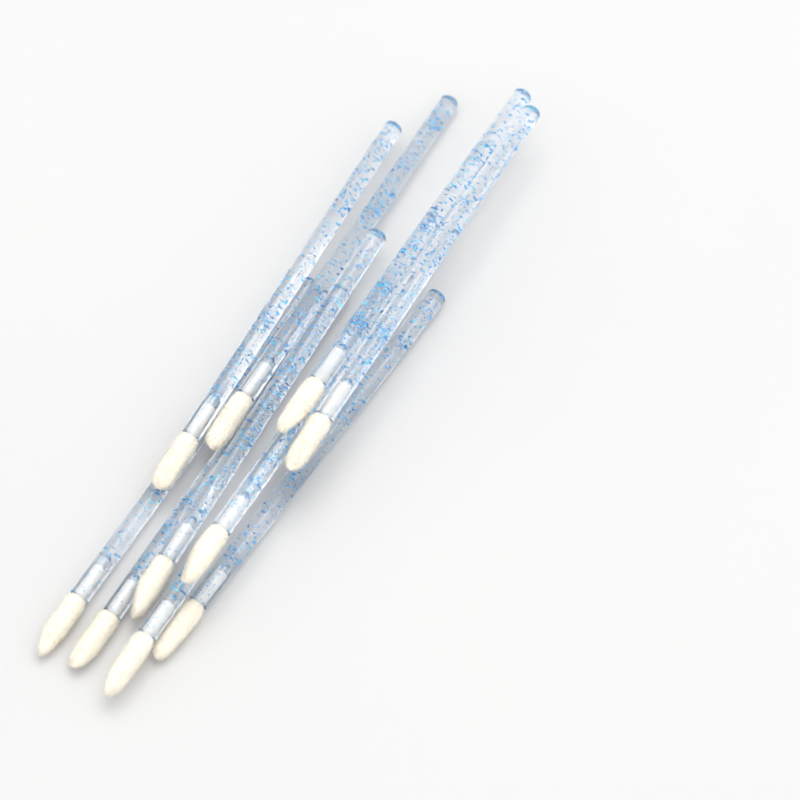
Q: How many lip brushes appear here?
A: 10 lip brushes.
